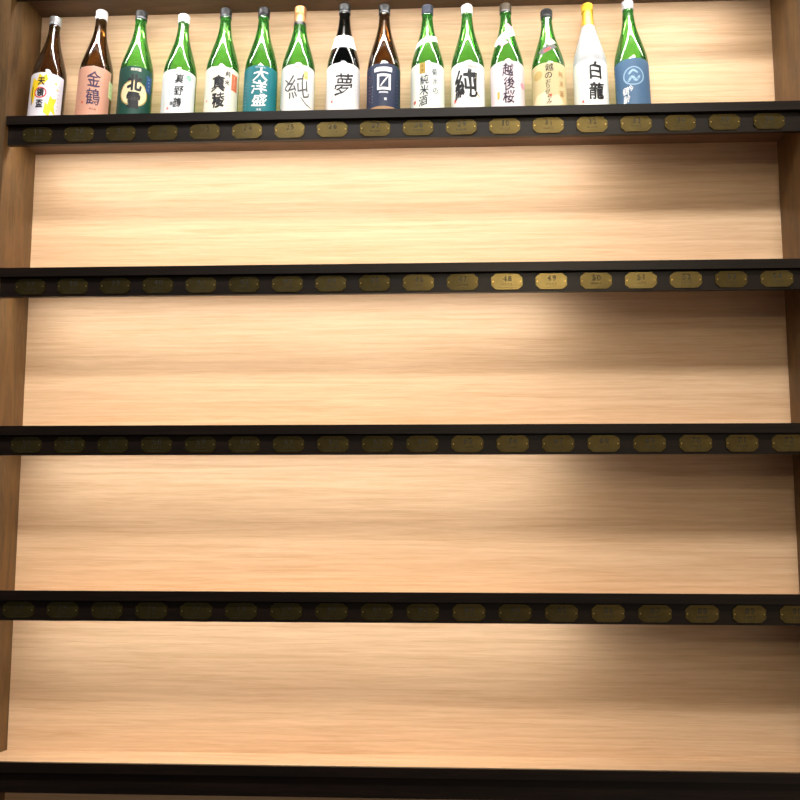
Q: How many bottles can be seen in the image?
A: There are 15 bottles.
